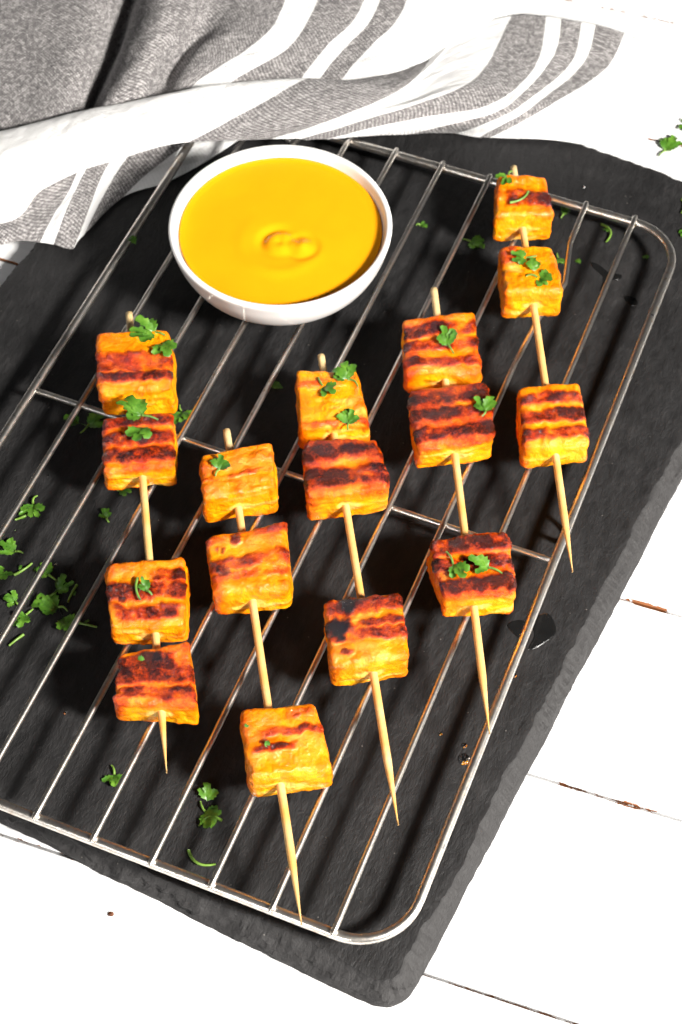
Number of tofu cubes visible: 16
